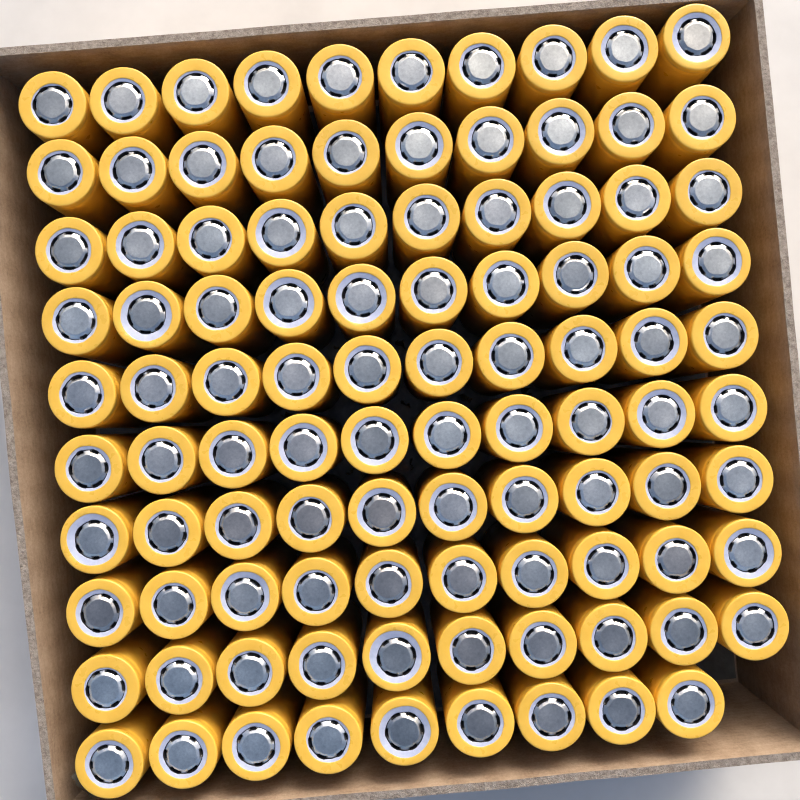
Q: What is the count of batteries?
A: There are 99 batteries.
